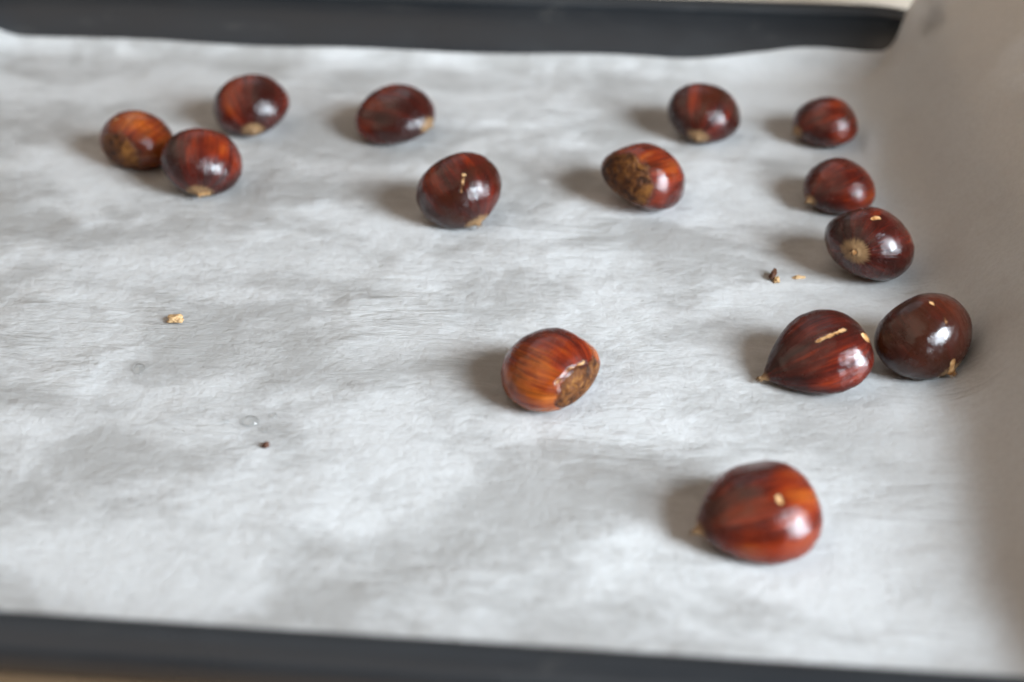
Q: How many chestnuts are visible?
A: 14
